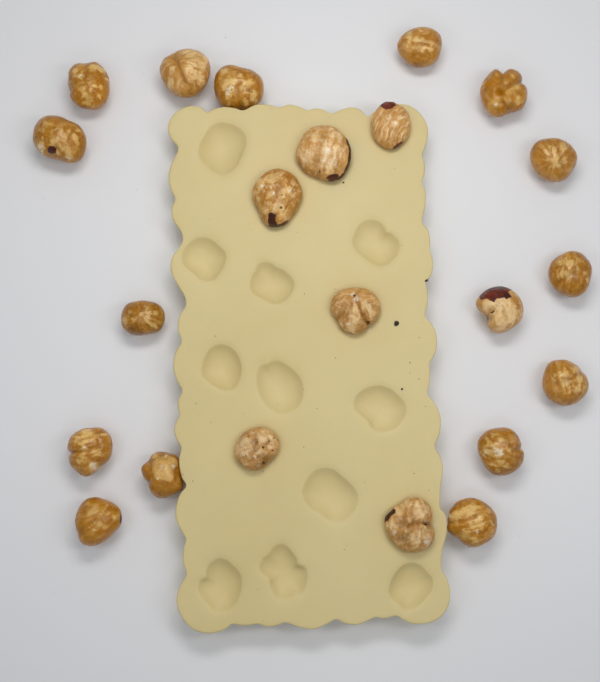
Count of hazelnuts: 22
